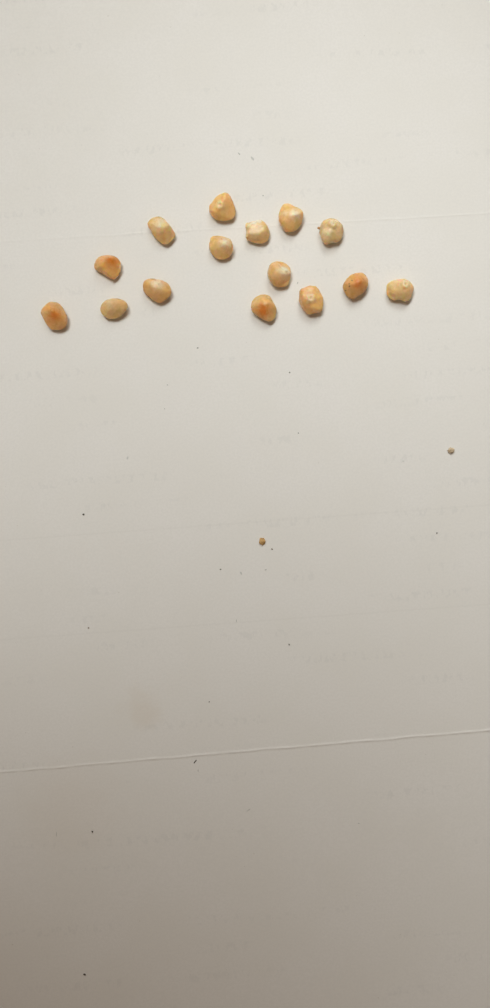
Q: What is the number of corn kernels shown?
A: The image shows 15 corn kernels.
